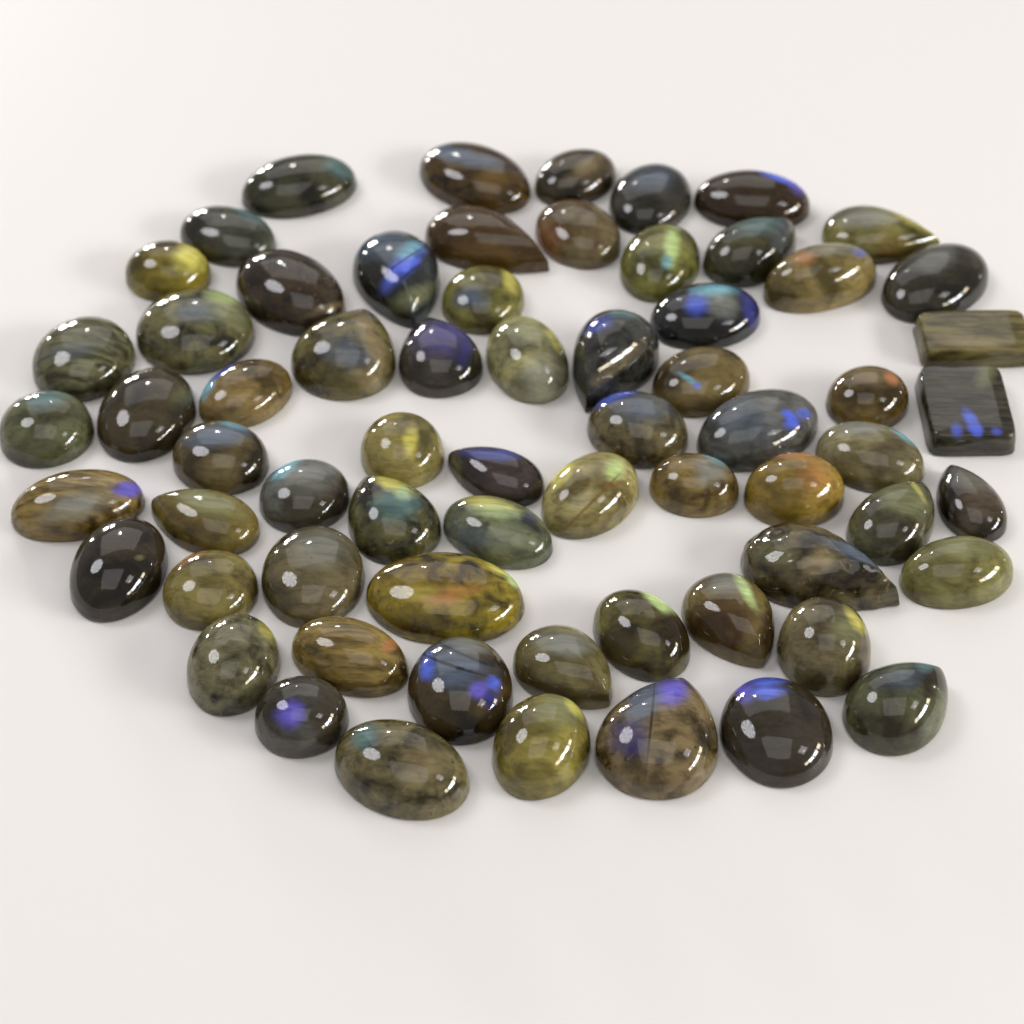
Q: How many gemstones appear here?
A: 66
